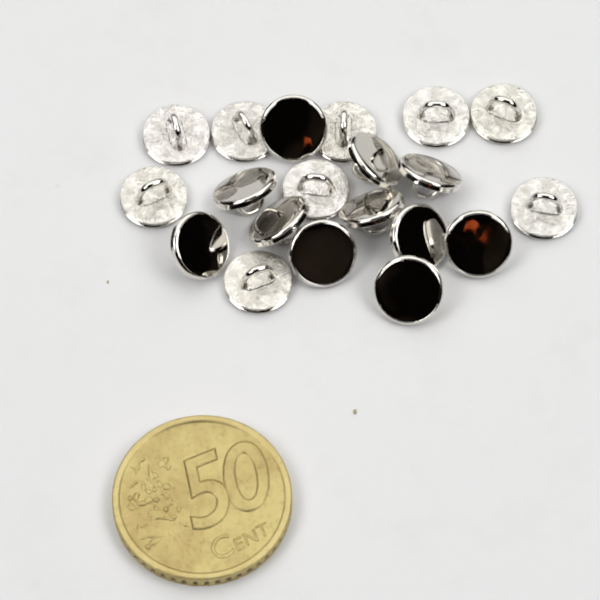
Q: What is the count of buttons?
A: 20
